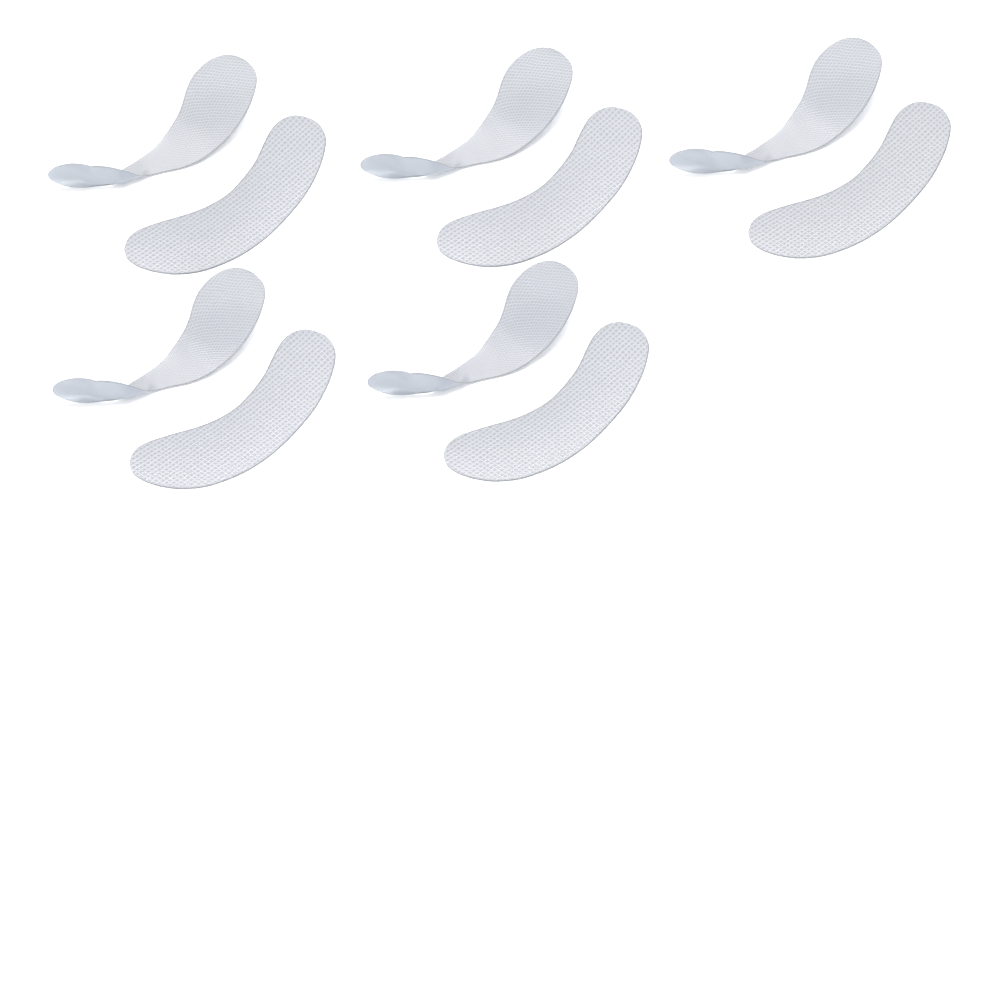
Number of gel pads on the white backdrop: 10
